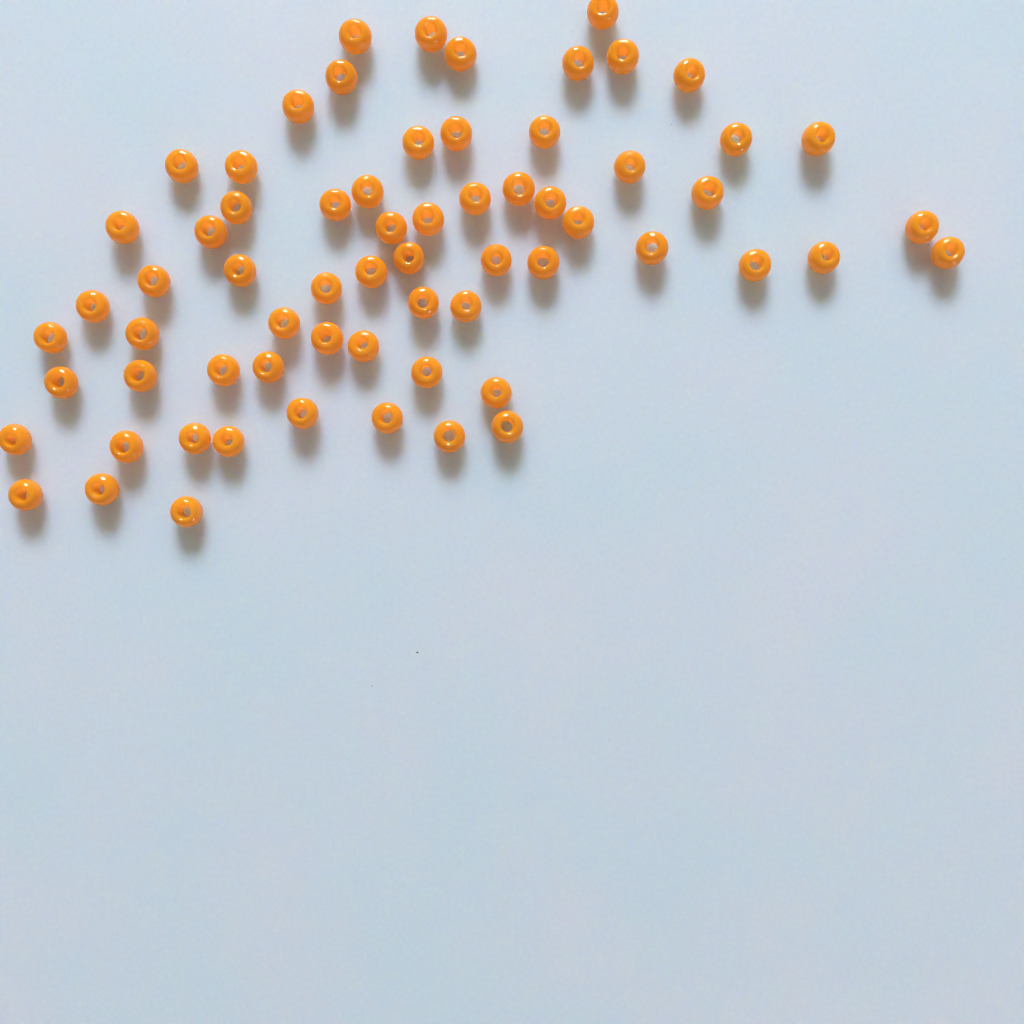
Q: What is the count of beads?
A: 66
